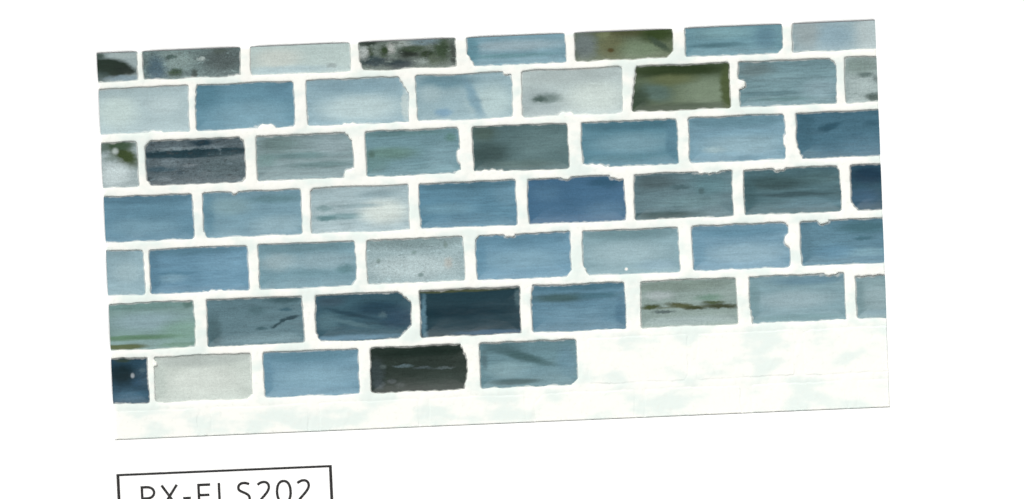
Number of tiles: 53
